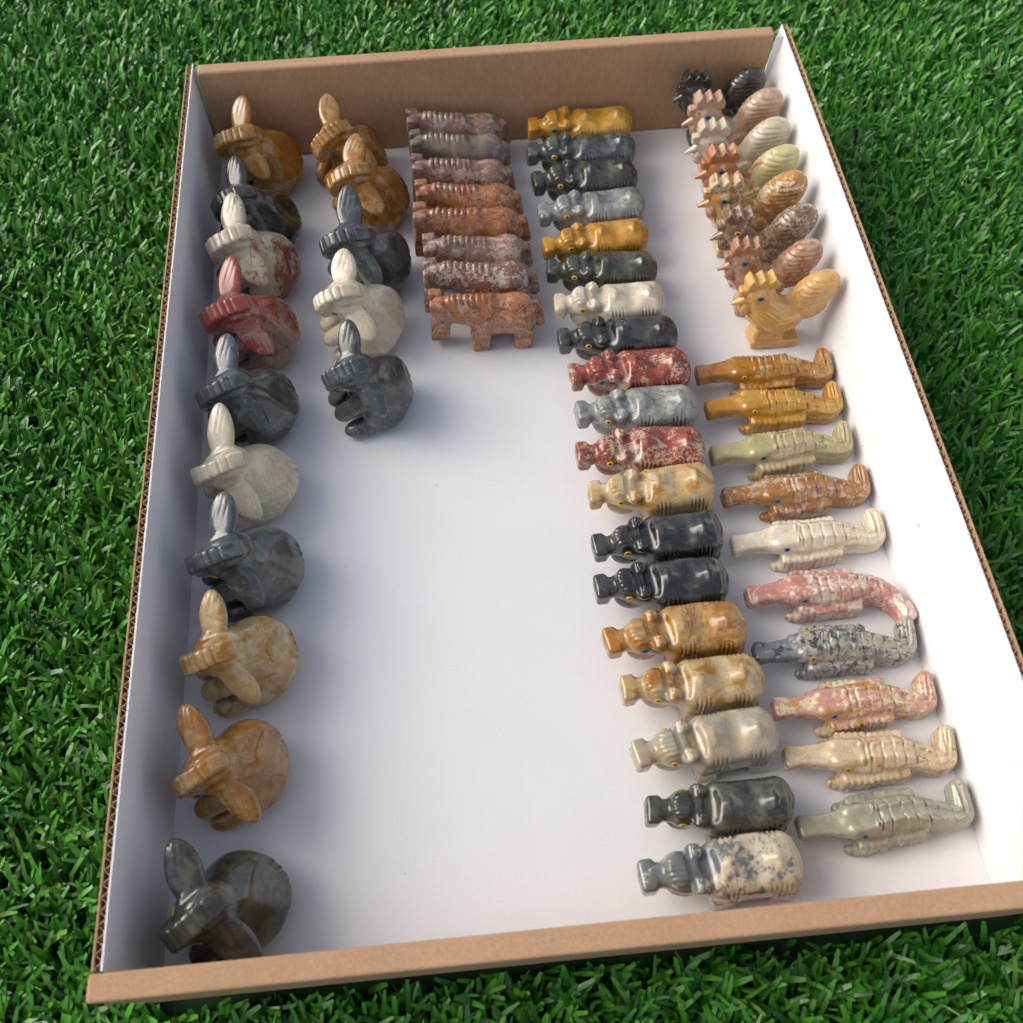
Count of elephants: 15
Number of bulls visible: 19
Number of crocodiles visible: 10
